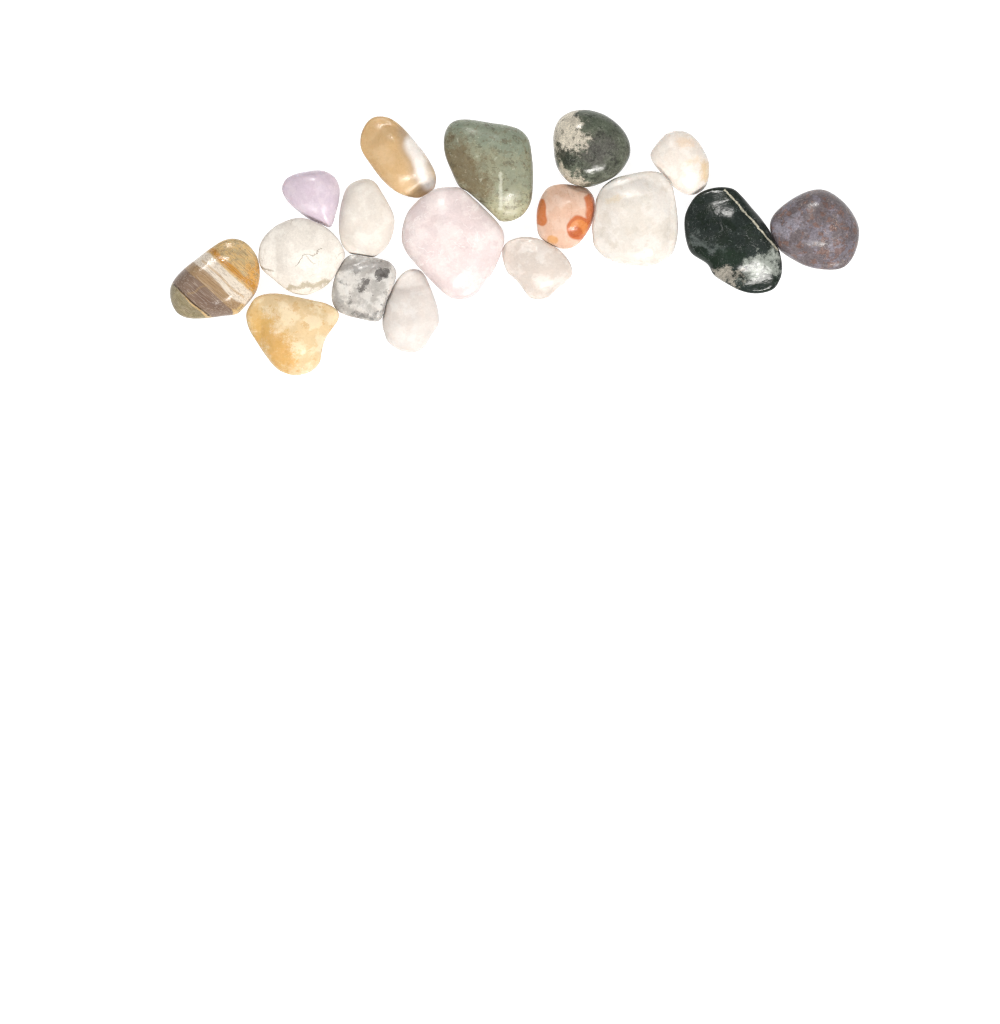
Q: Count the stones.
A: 17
